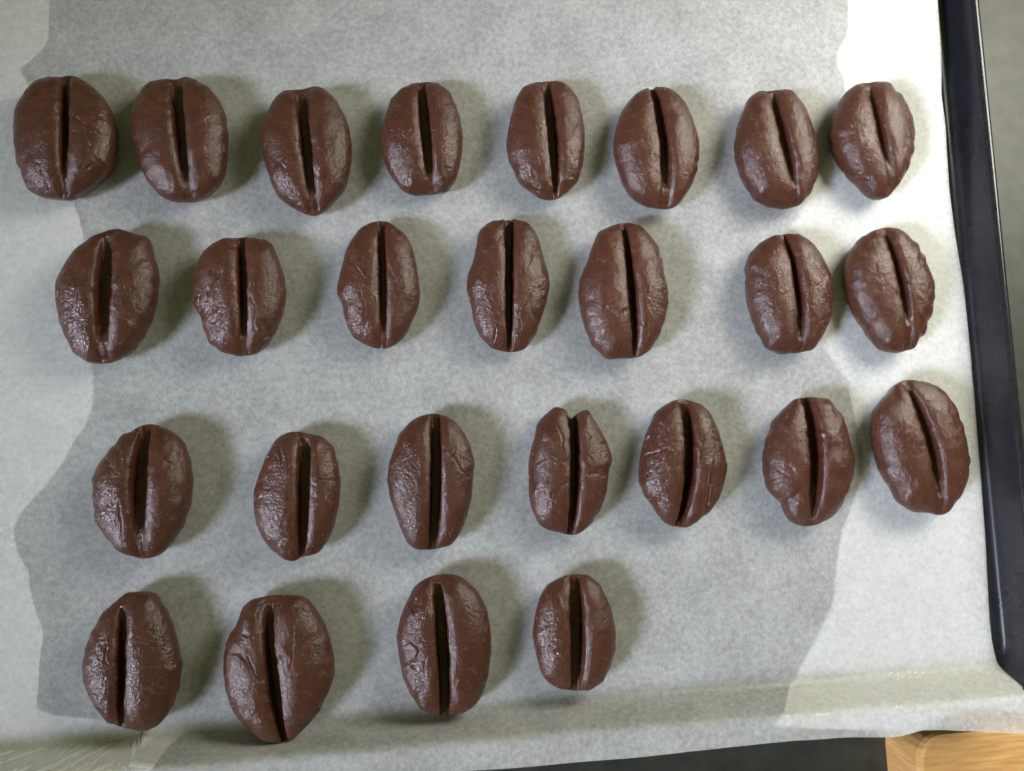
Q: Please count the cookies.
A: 26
